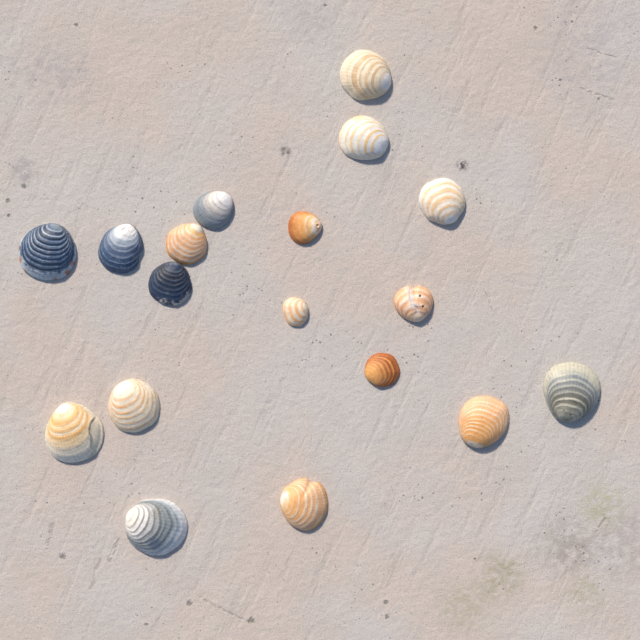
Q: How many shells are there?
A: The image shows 18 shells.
